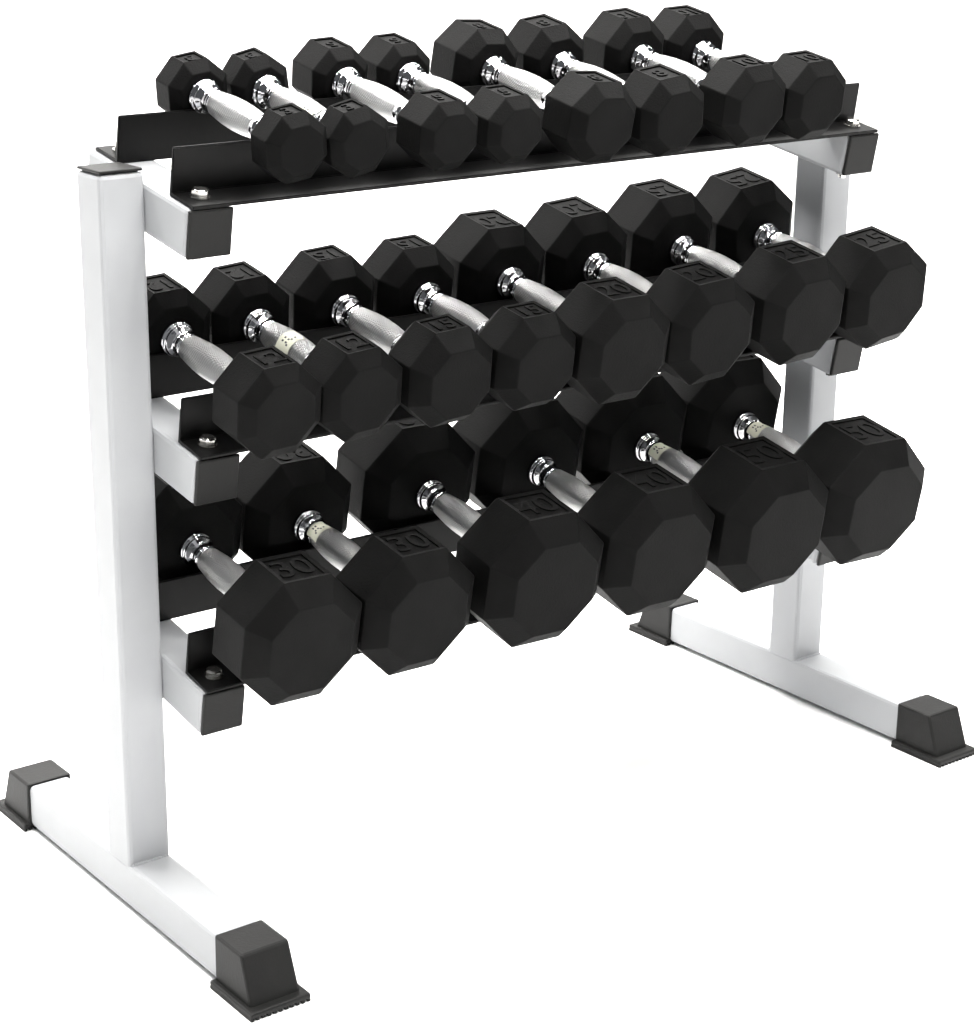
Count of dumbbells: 22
